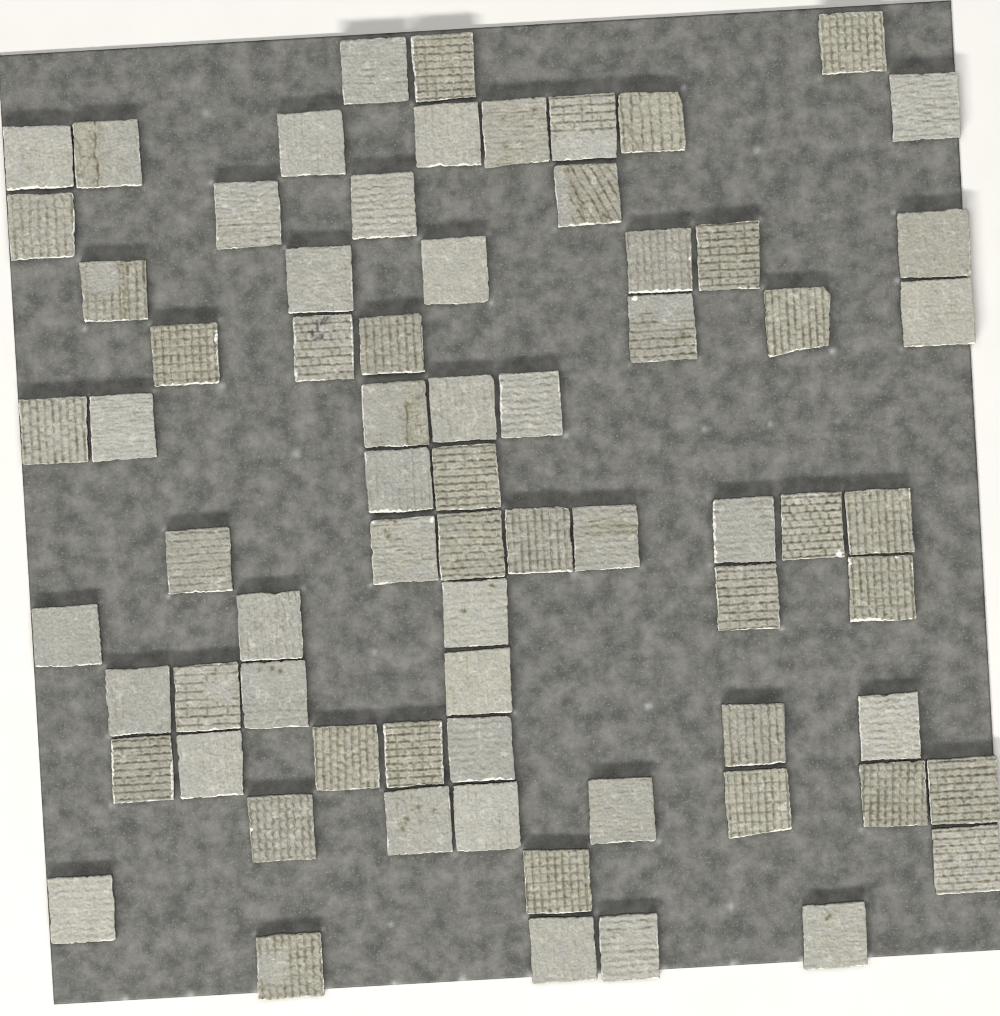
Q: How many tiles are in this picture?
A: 72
